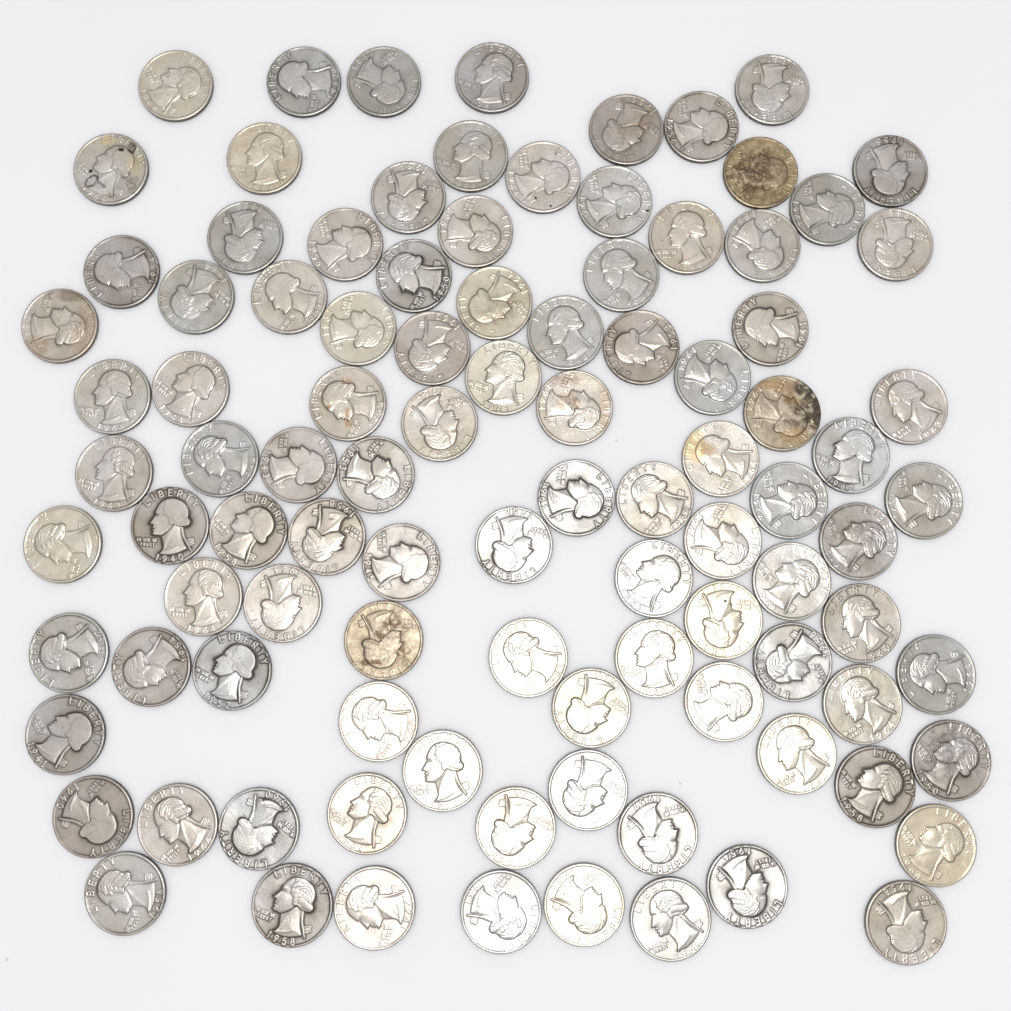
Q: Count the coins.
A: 100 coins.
